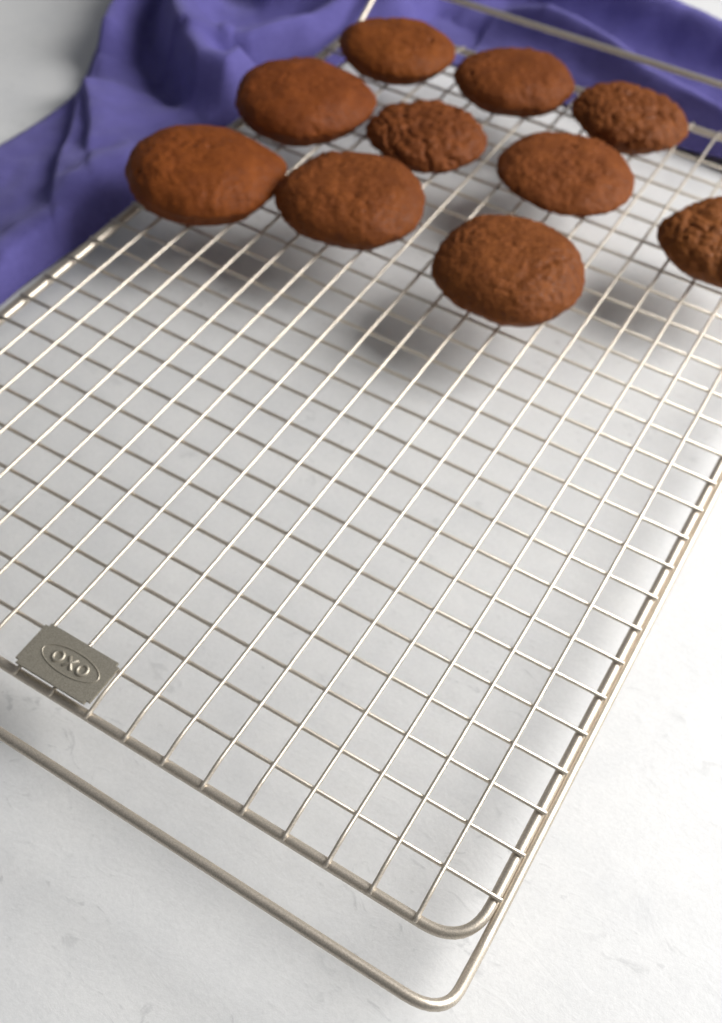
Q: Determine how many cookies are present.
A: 10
